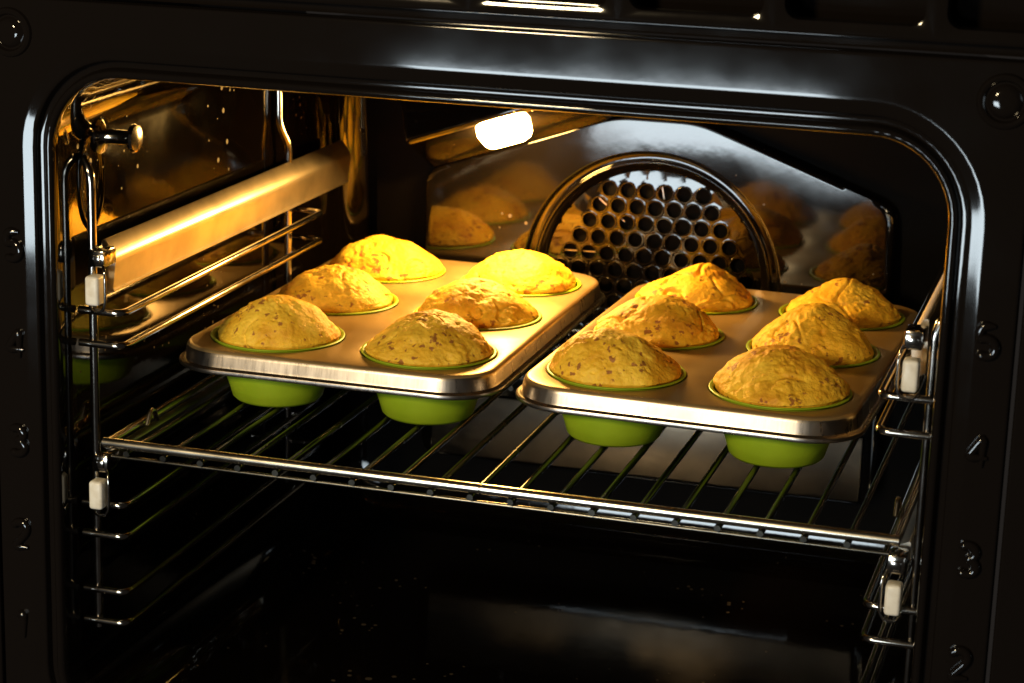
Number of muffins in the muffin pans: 12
